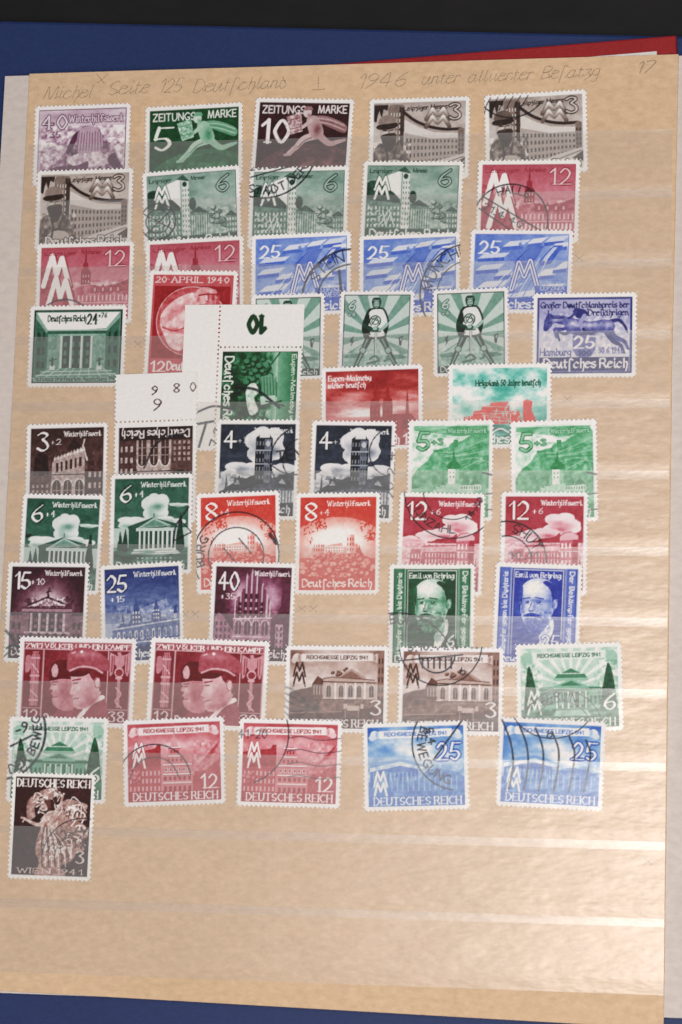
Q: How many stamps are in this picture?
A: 52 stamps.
